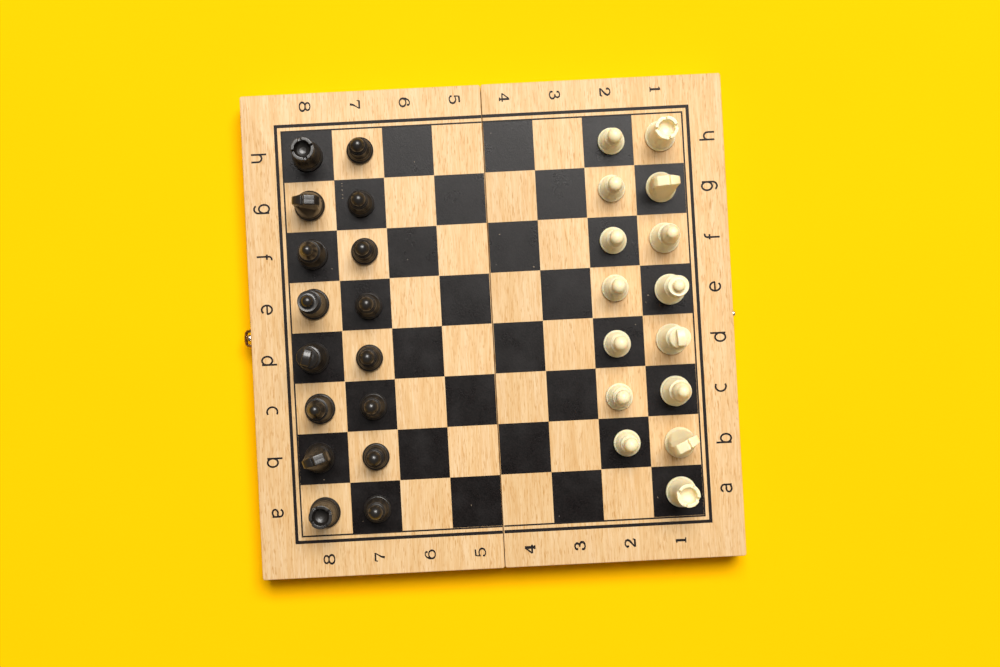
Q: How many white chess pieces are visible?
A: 15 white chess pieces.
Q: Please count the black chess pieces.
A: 16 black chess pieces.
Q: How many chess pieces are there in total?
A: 31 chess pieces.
